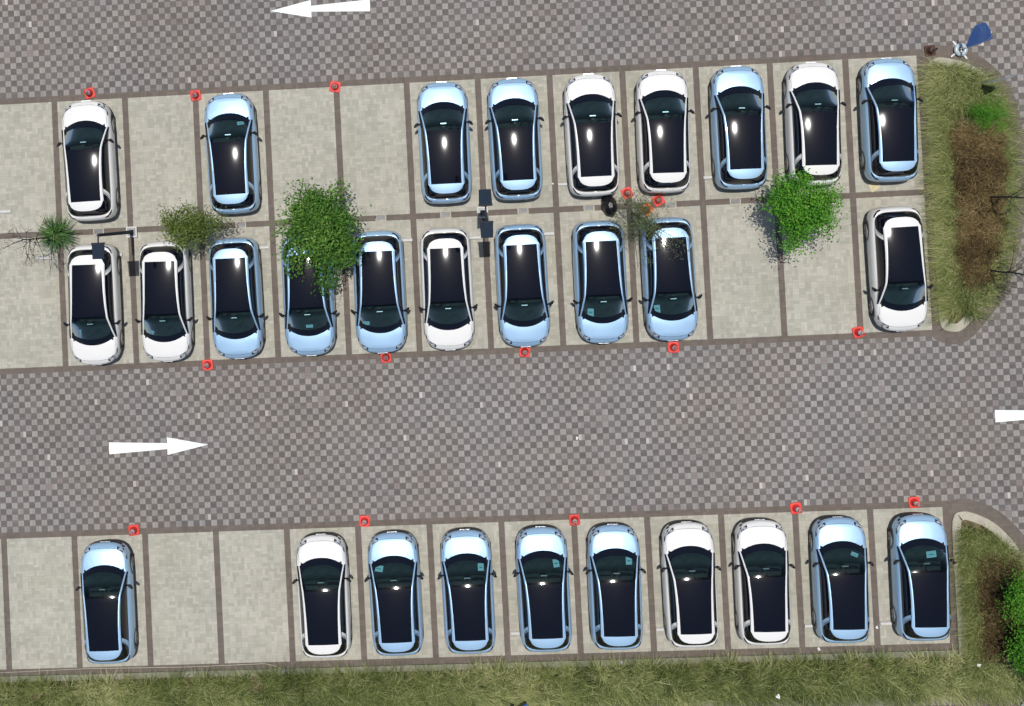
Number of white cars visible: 11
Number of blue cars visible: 18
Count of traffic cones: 17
